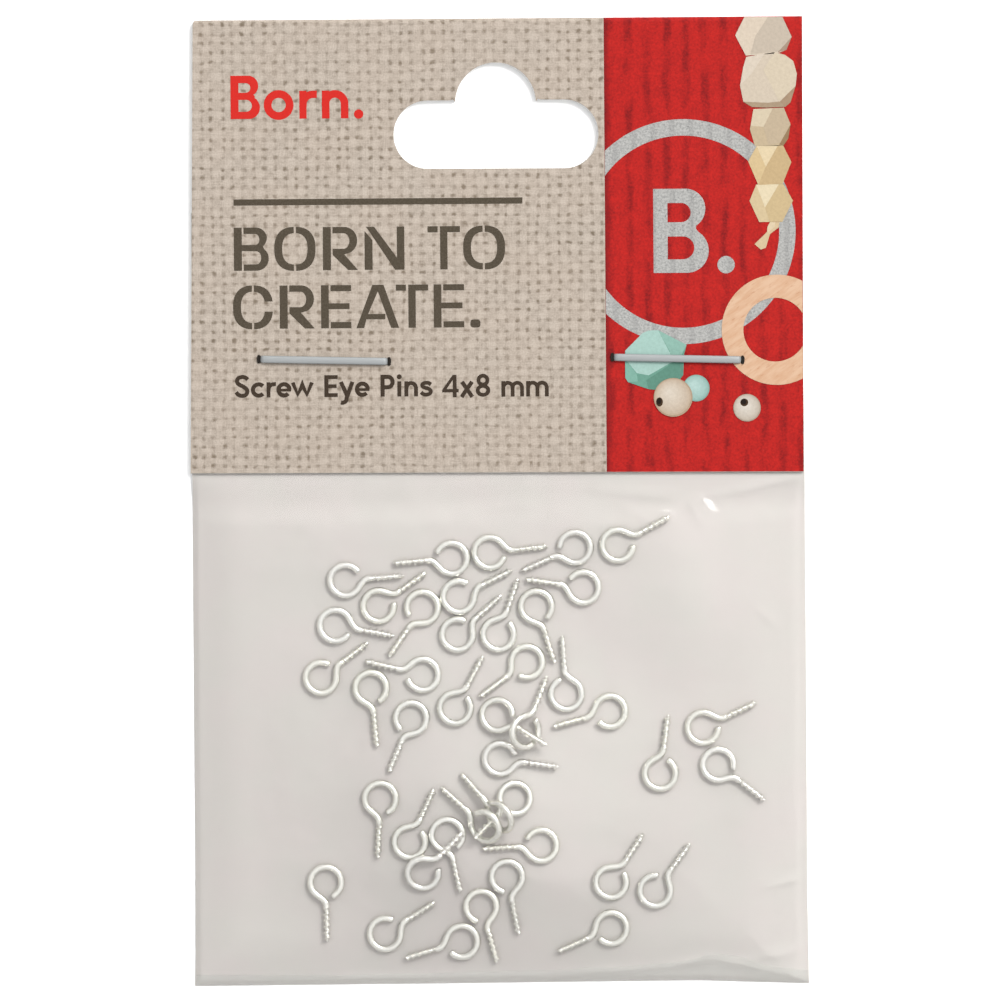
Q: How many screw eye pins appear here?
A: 43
